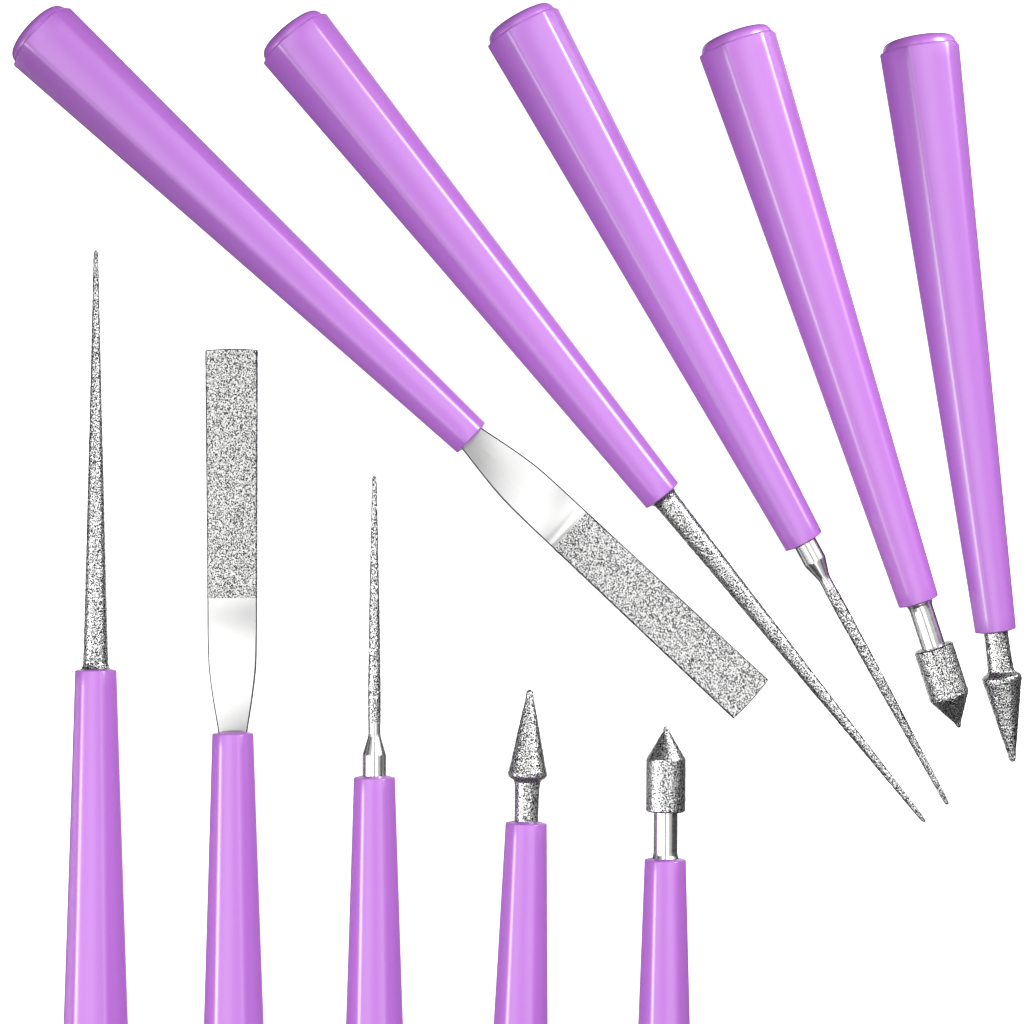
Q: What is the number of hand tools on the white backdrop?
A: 10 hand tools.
